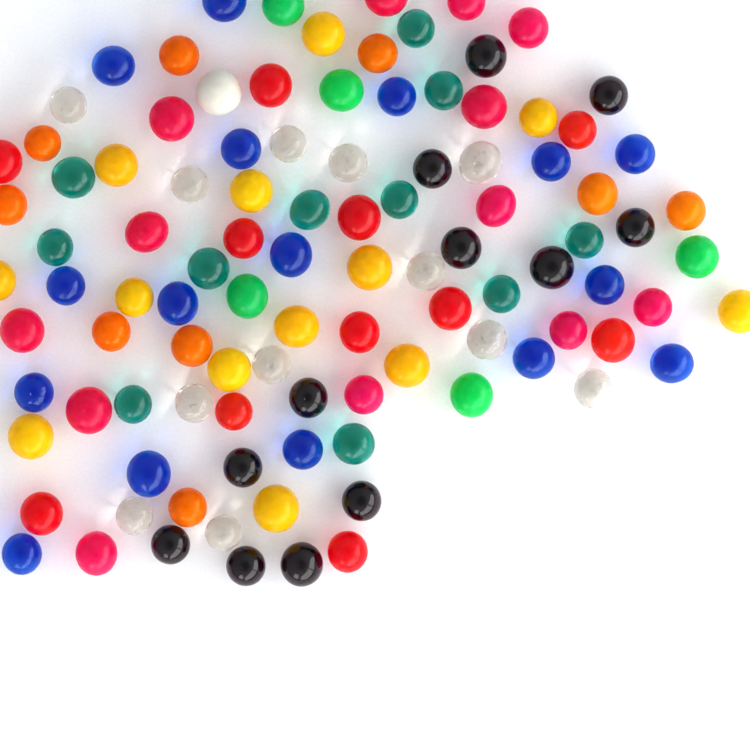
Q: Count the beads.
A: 103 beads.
